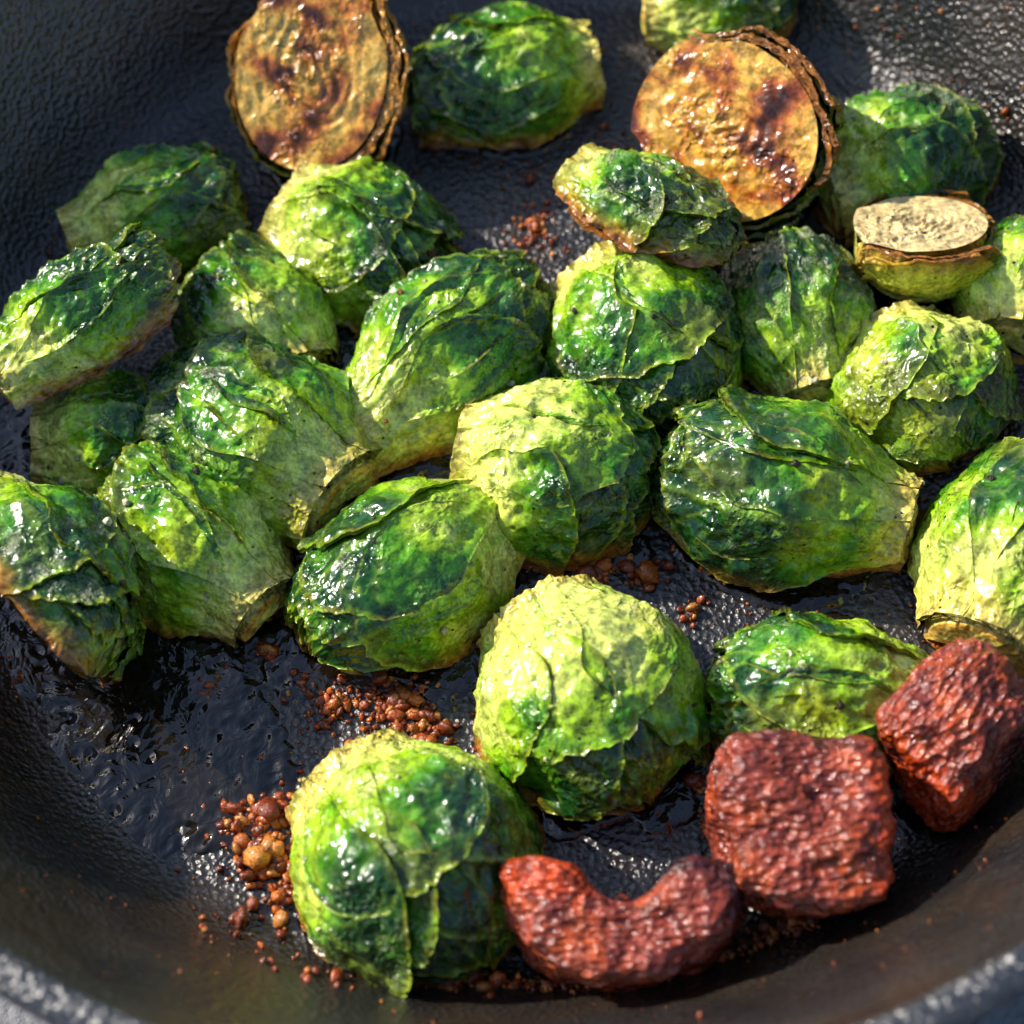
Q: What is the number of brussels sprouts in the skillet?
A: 27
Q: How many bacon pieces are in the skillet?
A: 3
